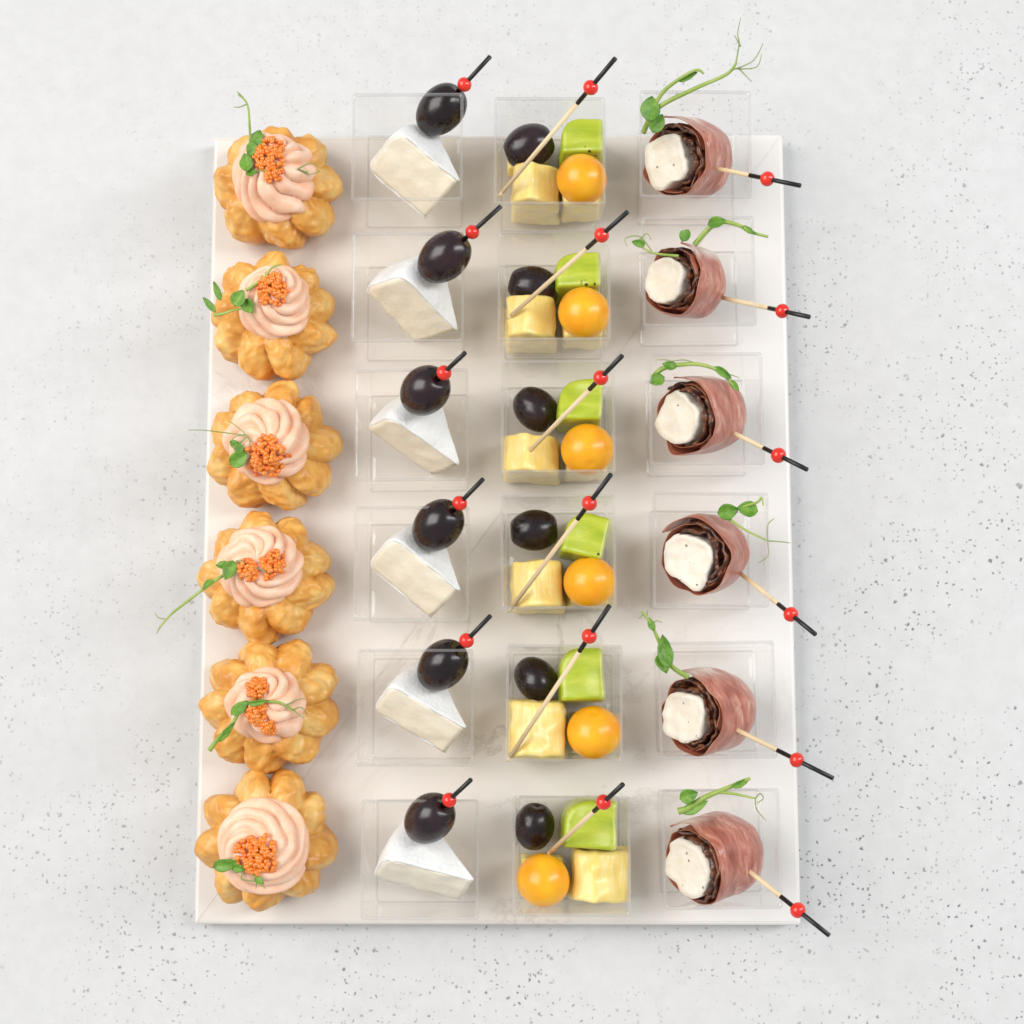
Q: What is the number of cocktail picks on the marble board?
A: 18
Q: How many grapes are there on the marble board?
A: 12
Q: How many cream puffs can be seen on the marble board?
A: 6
